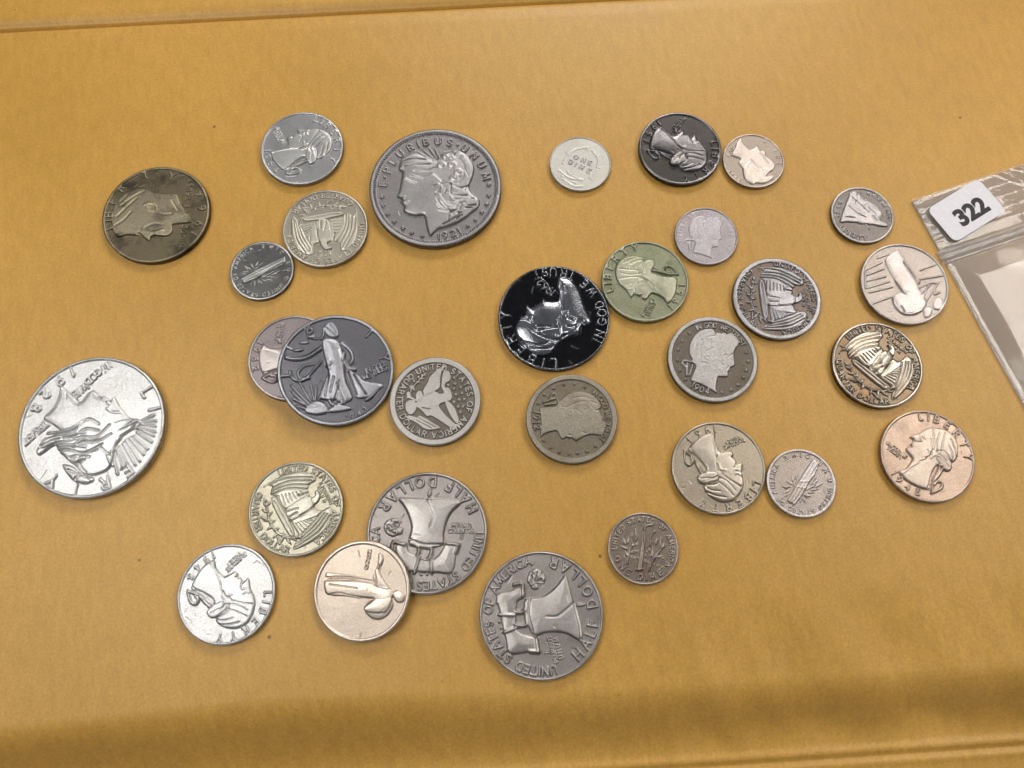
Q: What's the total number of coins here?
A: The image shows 30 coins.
